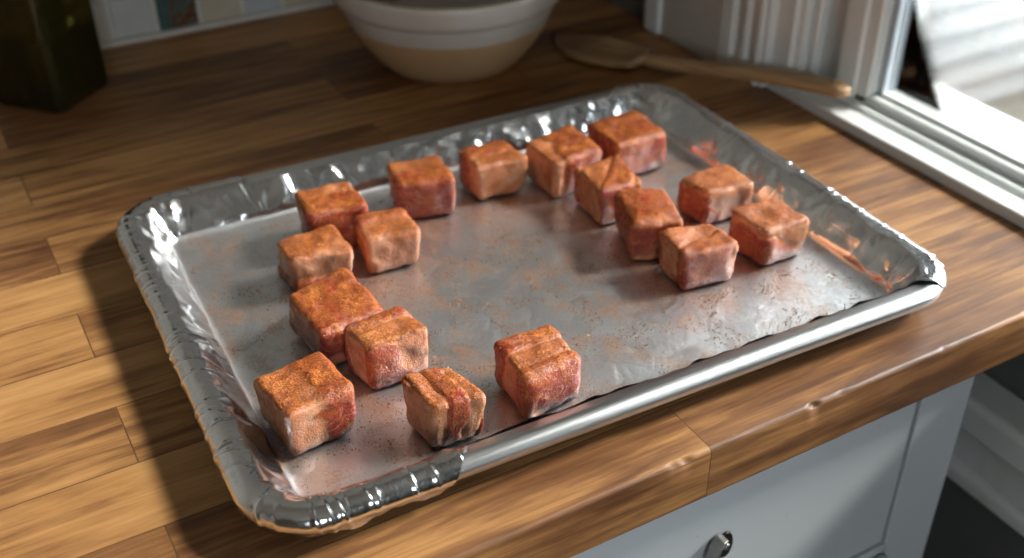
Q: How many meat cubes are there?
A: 17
